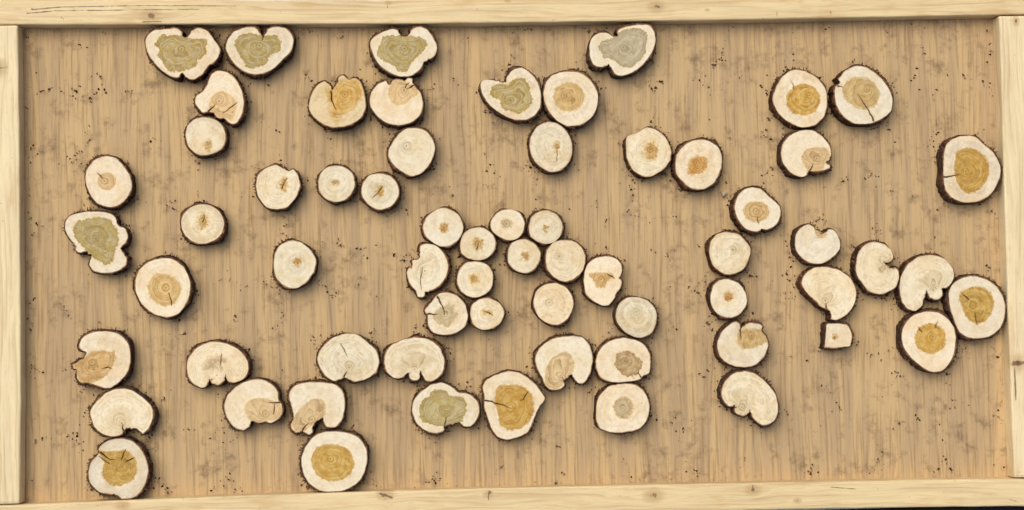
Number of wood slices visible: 65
